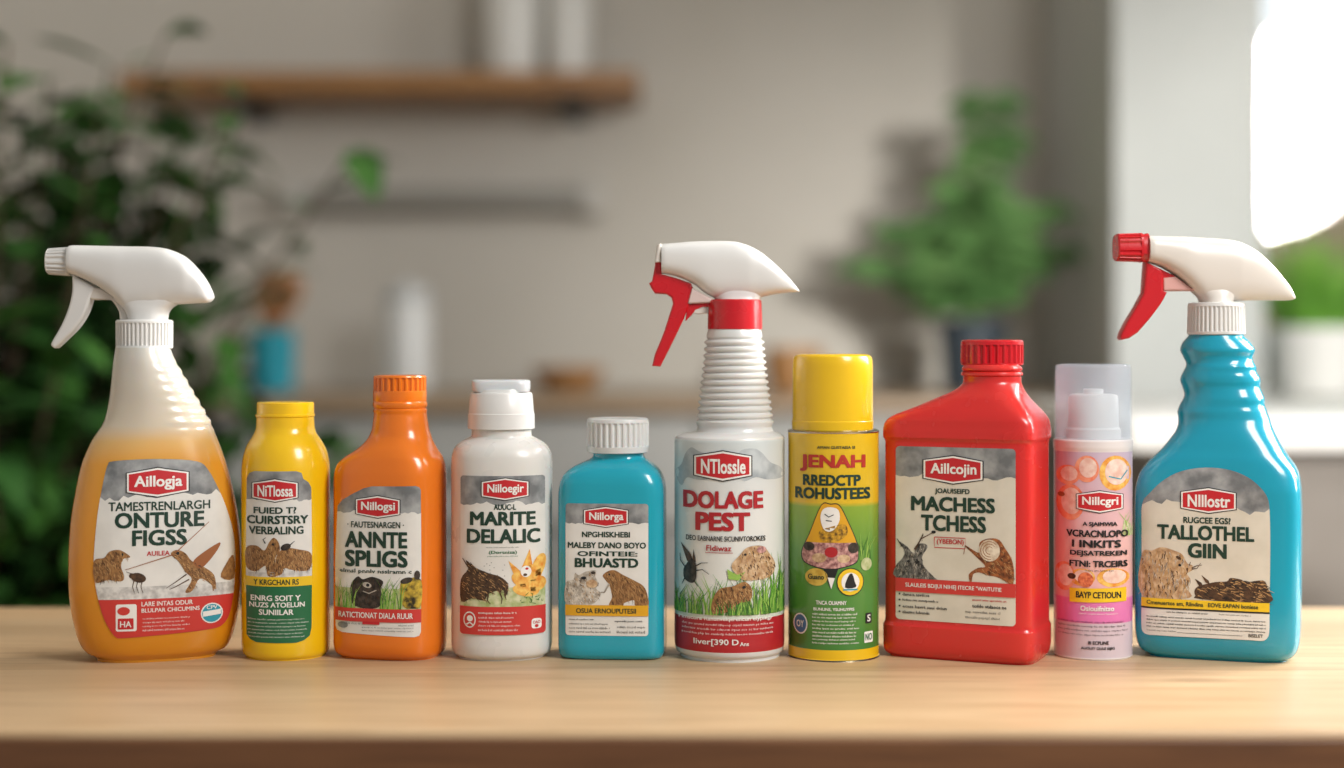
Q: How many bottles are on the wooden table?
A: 8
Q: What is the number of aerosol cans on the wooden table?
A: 2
